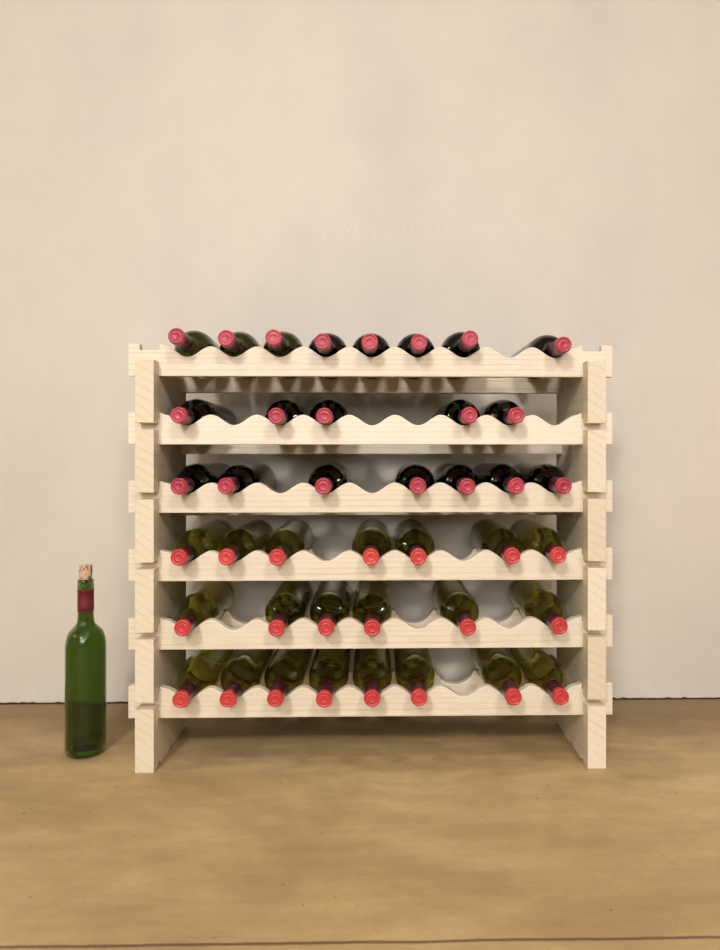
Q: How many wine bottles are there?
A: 42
